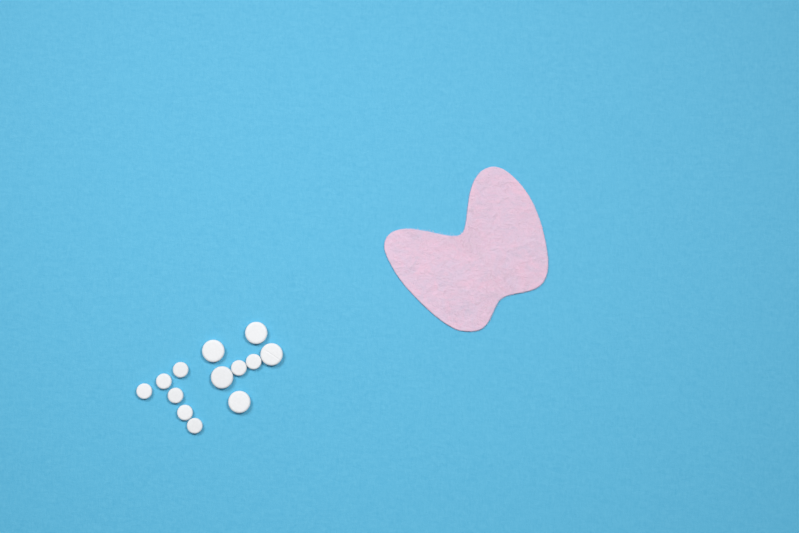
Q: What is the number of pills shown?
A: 13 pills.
